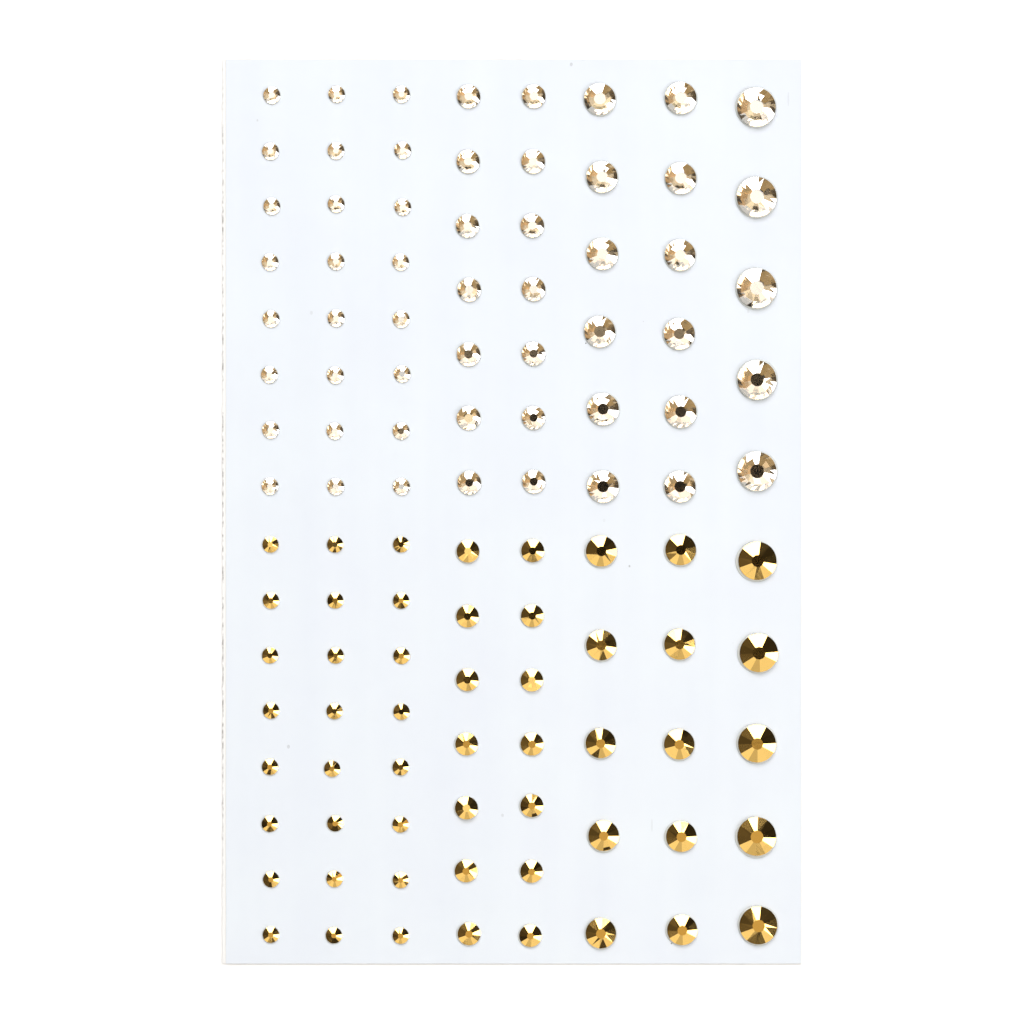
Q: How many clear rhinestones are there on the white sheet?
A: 55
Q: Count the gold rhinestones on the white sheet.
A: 53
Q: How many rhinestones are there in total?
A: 108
